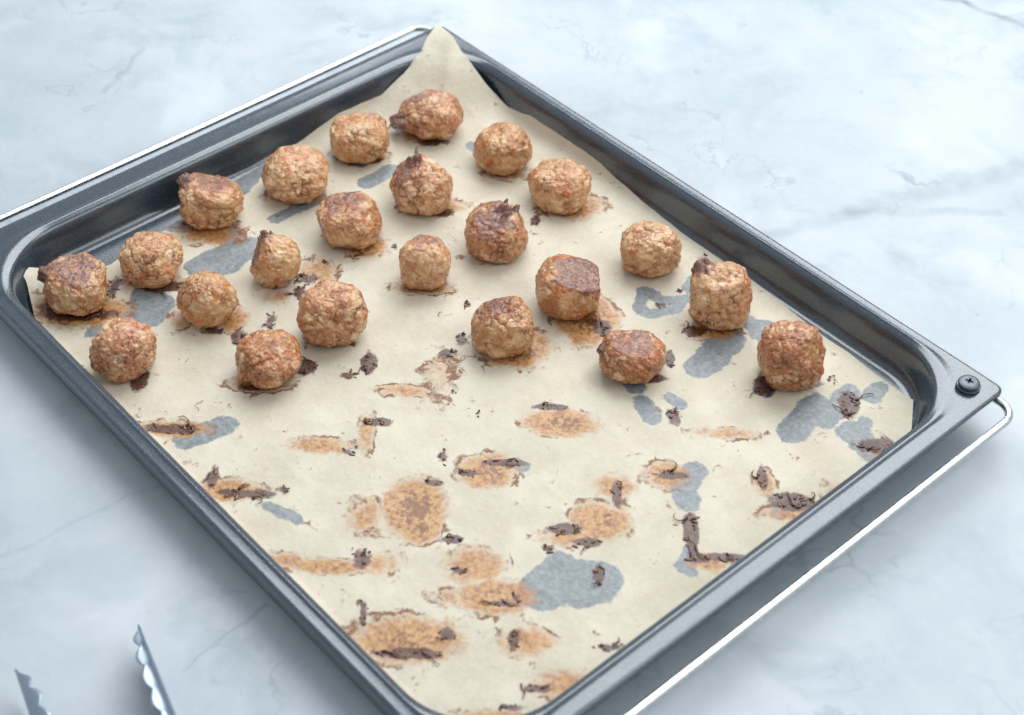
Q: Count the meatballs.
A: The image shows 23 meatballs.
